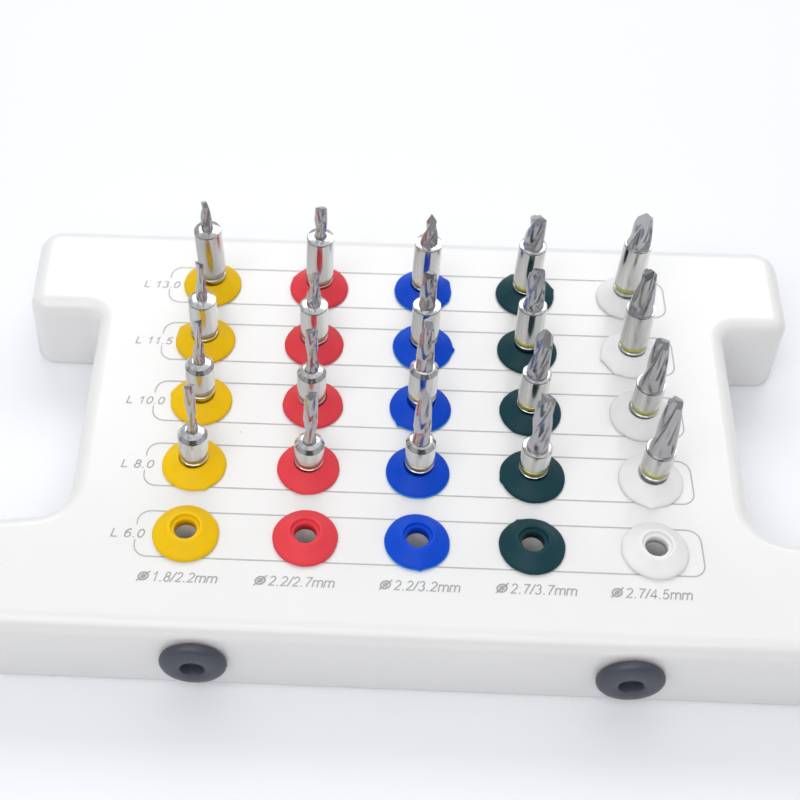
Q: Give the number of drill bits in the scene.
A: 20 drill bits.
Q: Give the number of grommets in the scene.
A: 25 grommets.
